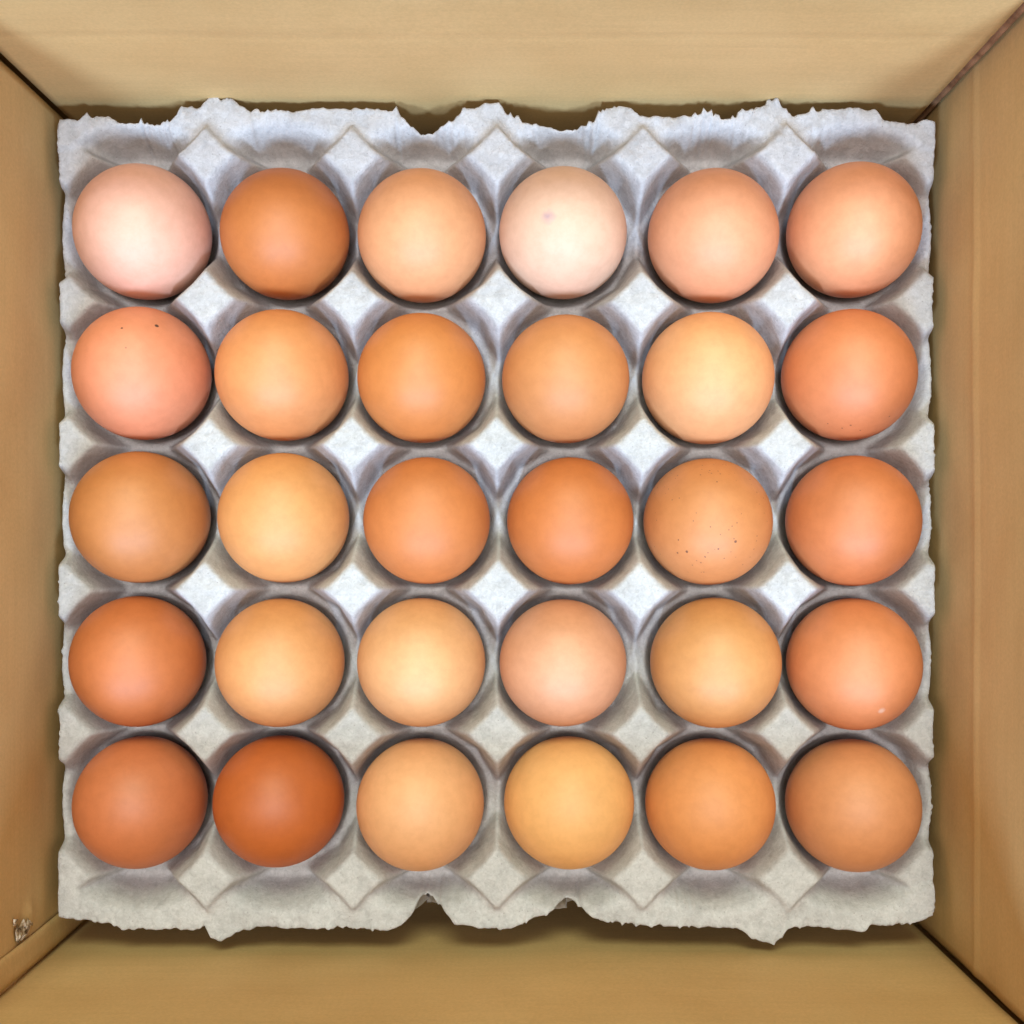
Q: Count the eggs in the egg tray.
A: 30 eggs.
